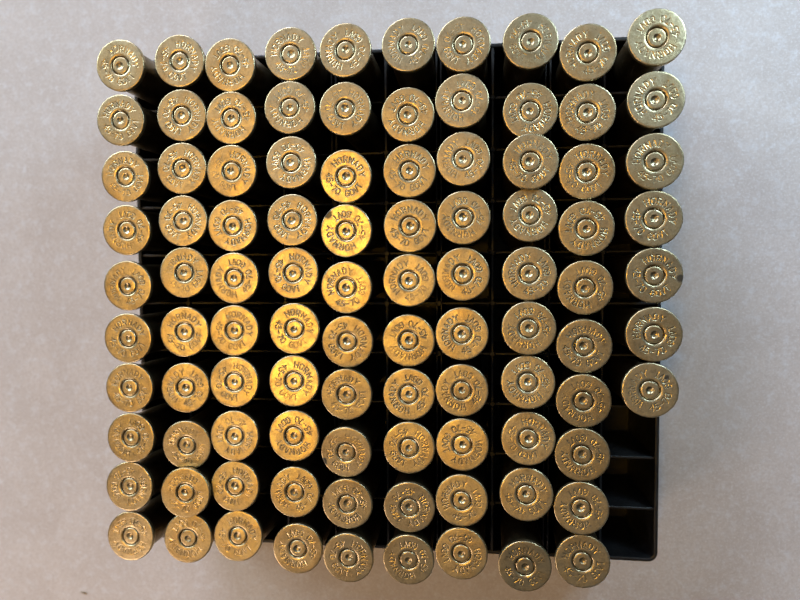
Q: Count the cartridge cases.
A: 97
